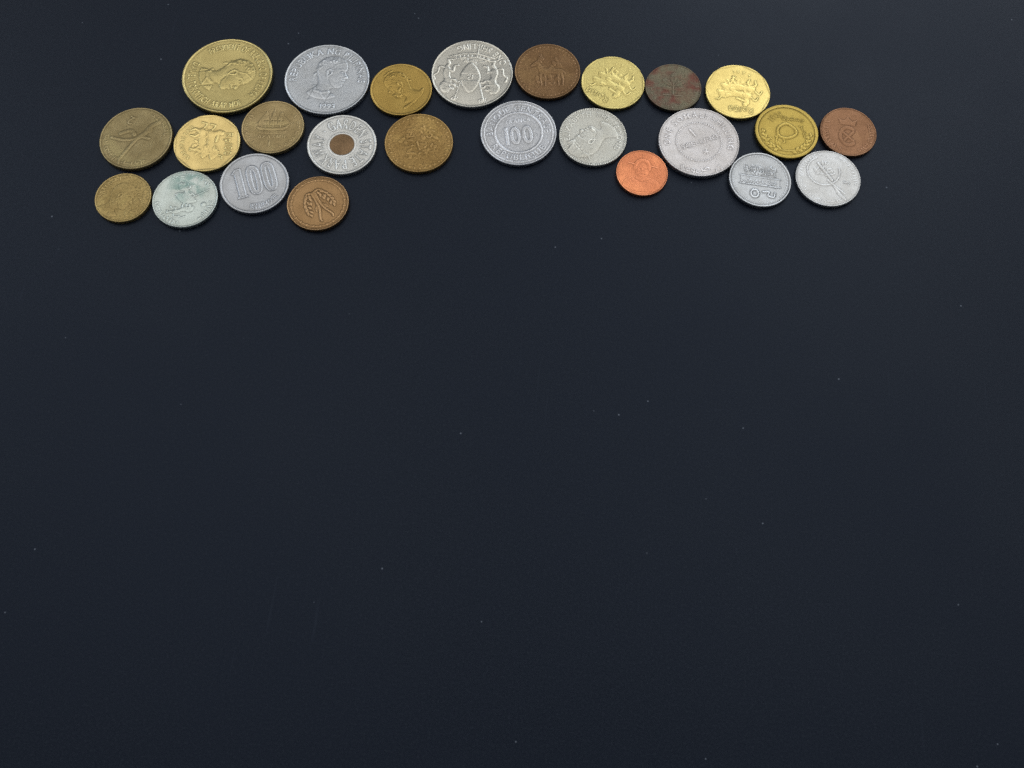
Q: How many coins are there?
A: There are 25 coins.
